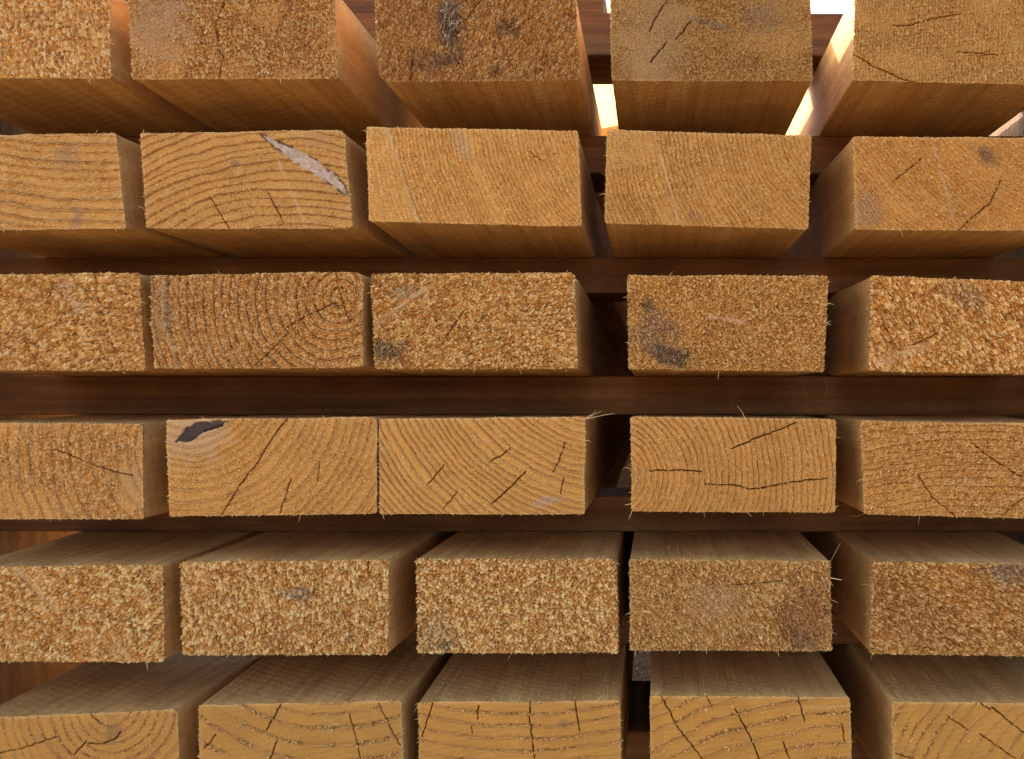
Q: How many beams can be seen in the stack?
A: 30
